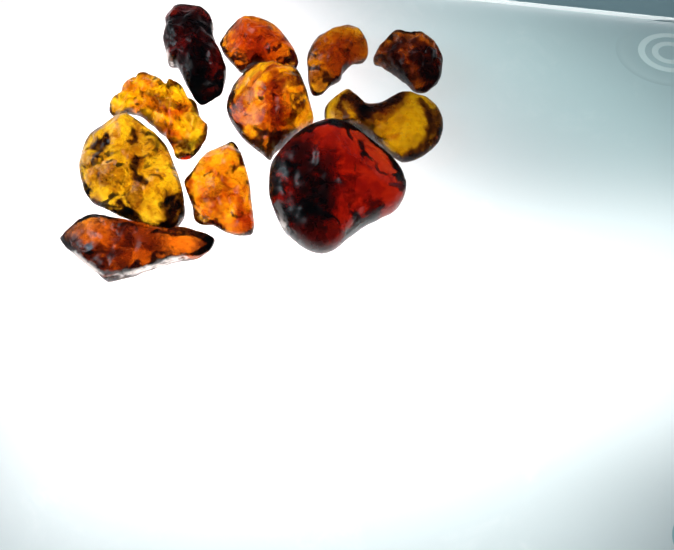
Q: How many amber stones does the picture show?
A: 11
